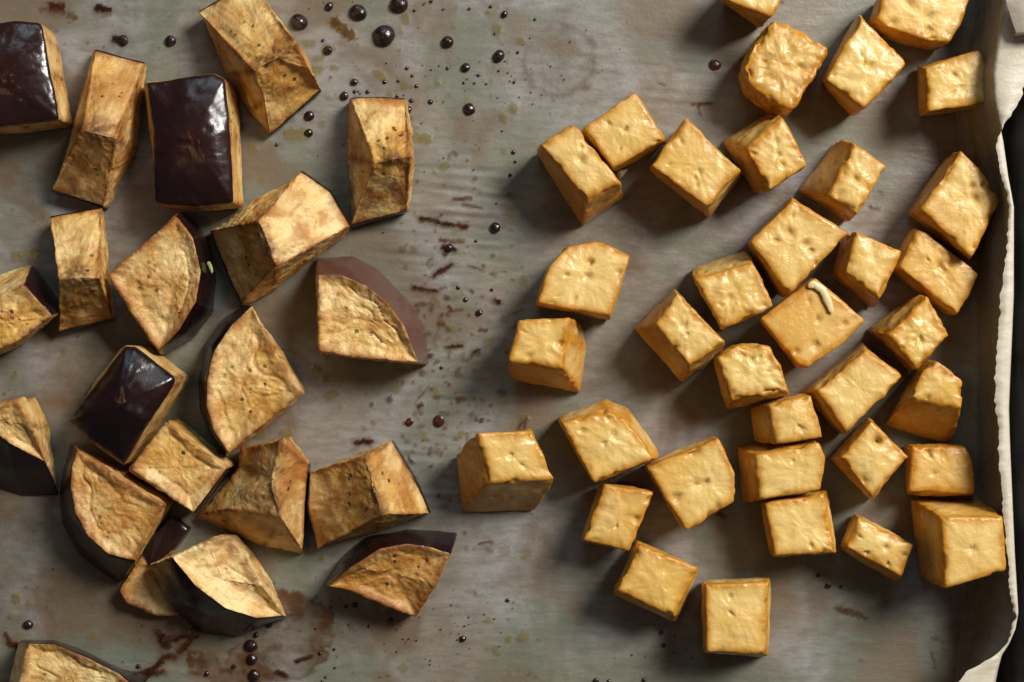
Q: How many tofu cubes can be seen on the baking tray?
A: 36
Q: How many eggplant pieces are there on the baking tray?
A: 21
